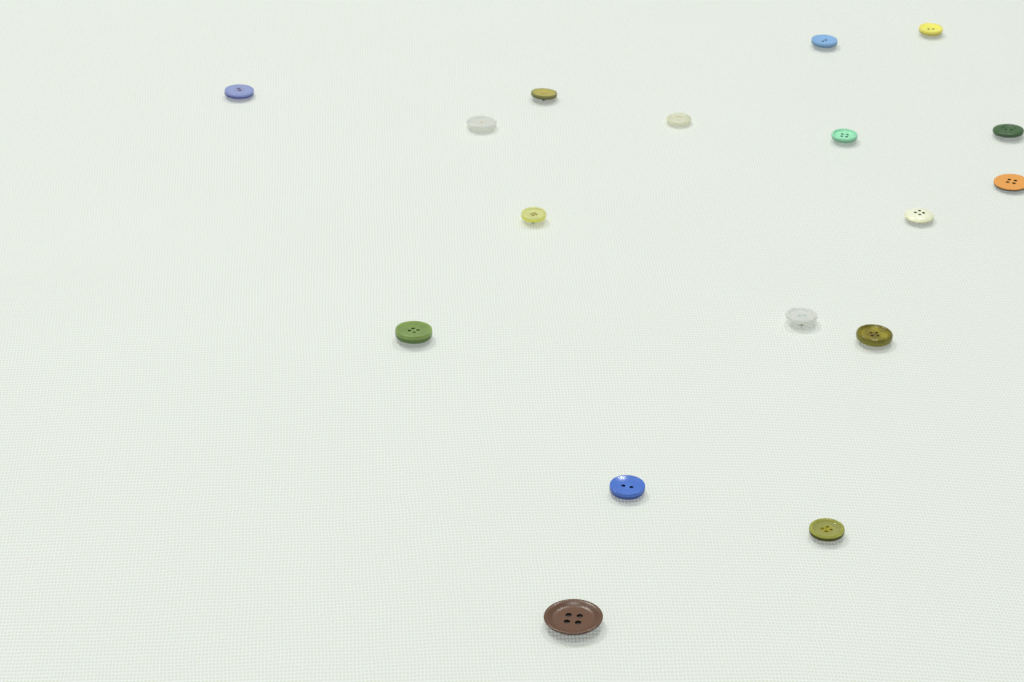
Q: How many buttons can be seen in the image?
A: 17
